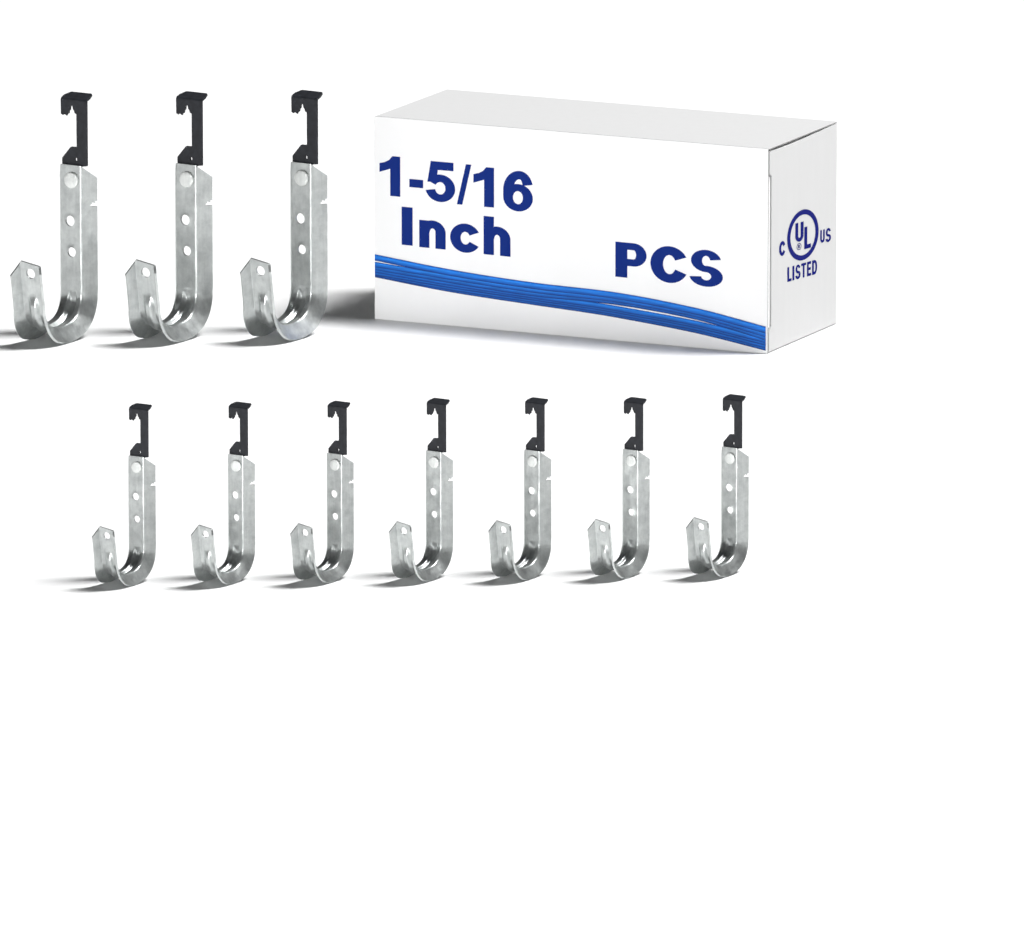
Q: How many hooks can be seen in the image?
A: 10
